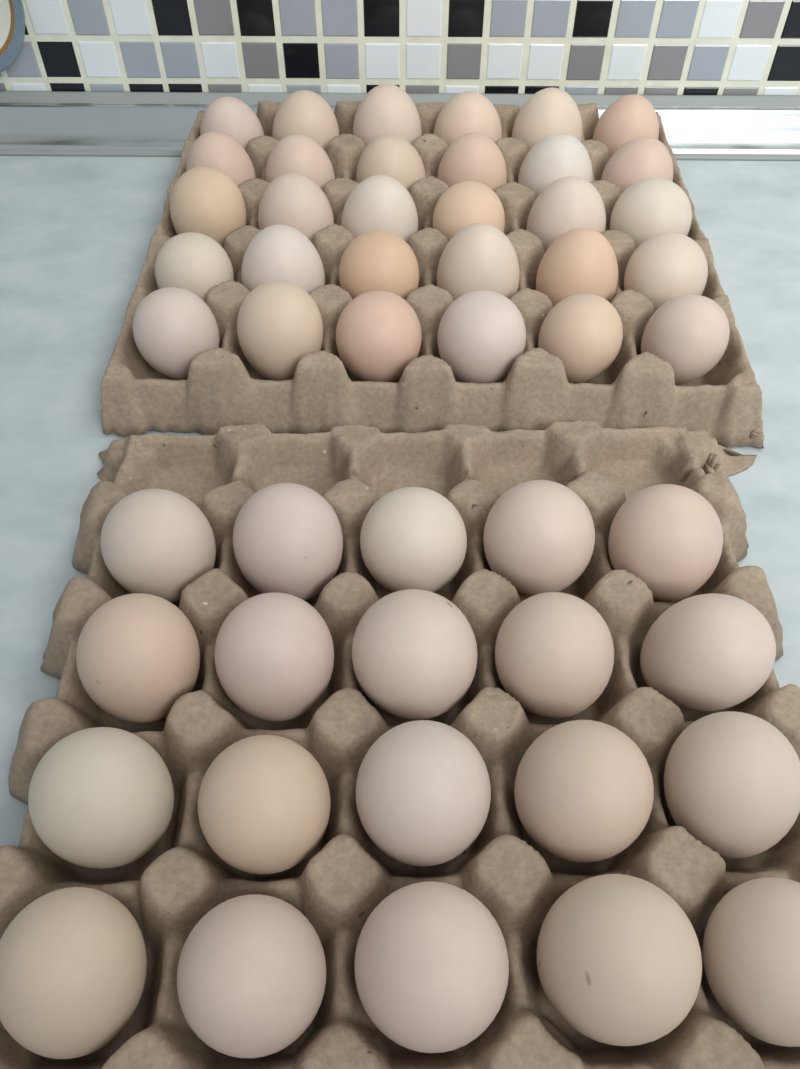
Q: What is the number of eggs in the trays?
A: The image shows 50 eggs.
